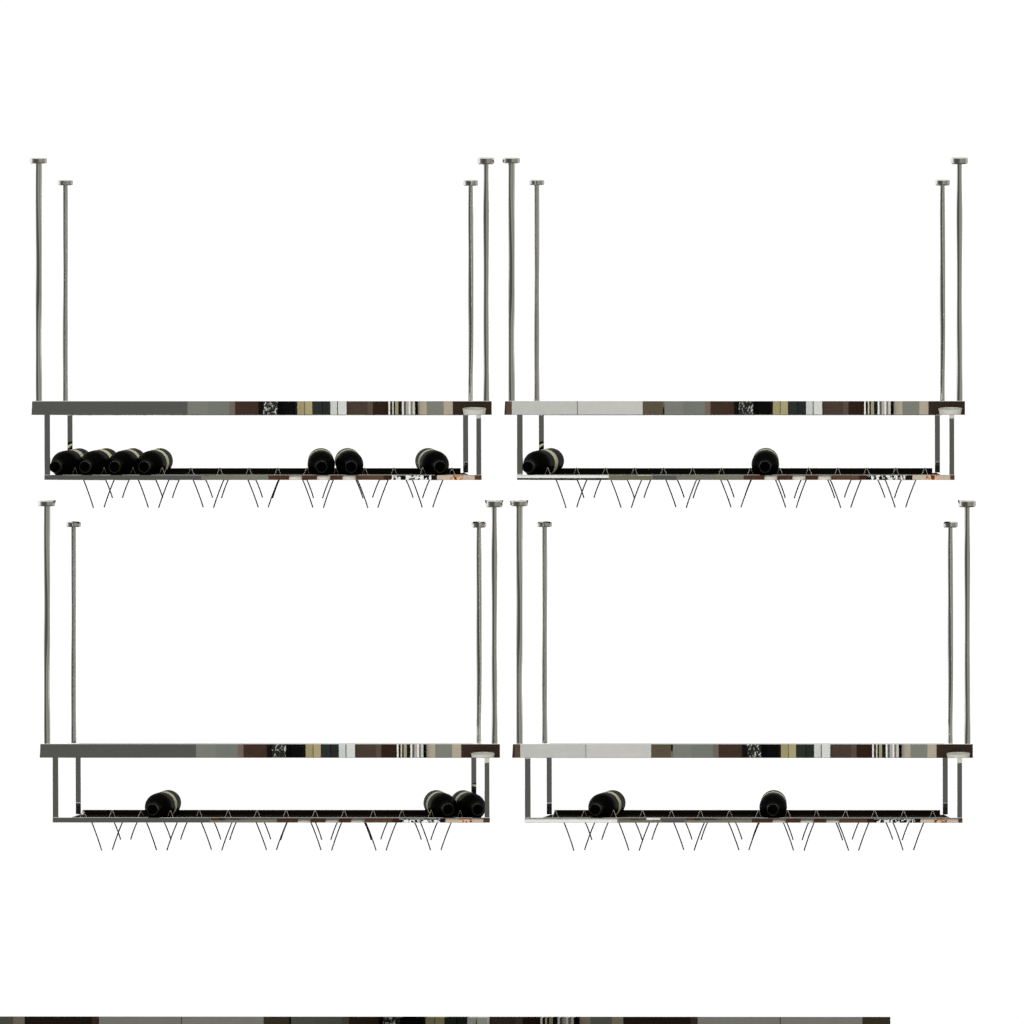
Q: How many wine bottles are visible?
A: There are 14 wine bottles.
